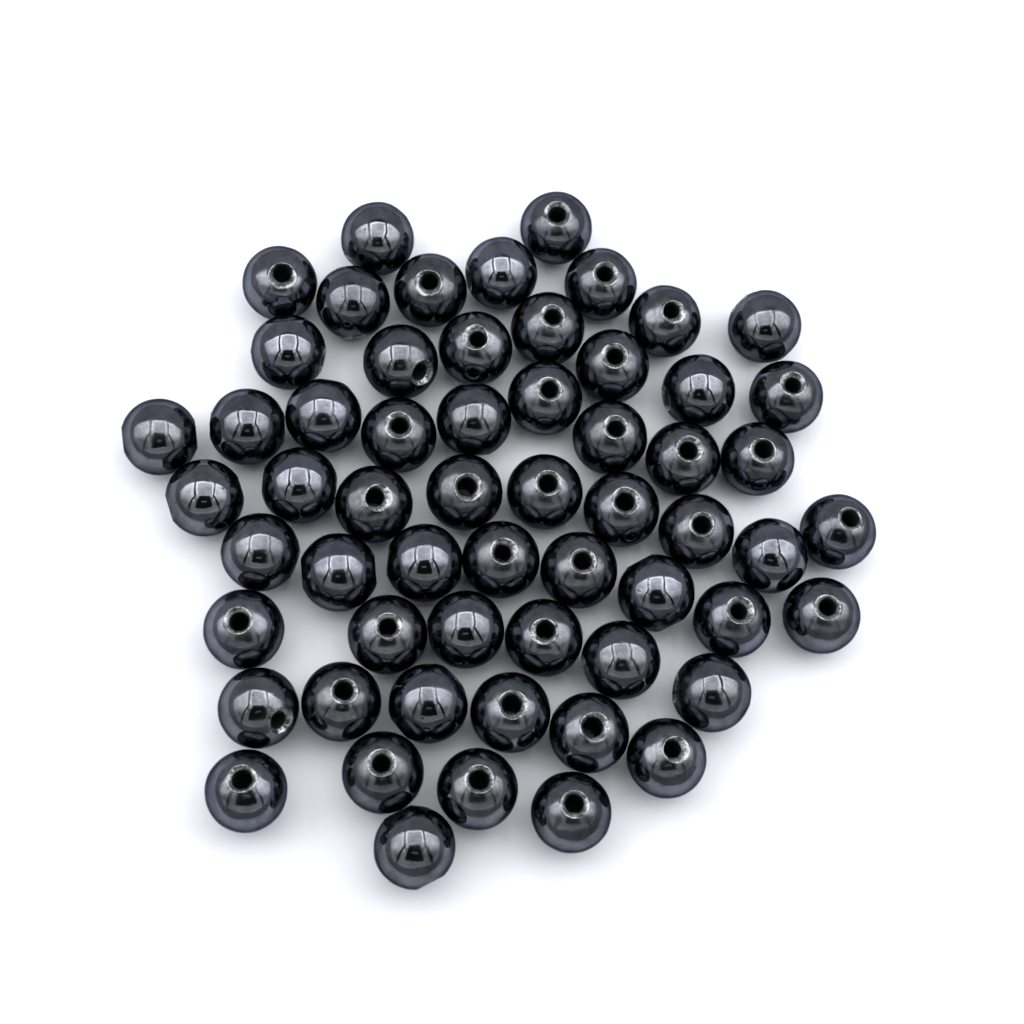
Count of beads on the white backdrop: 59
